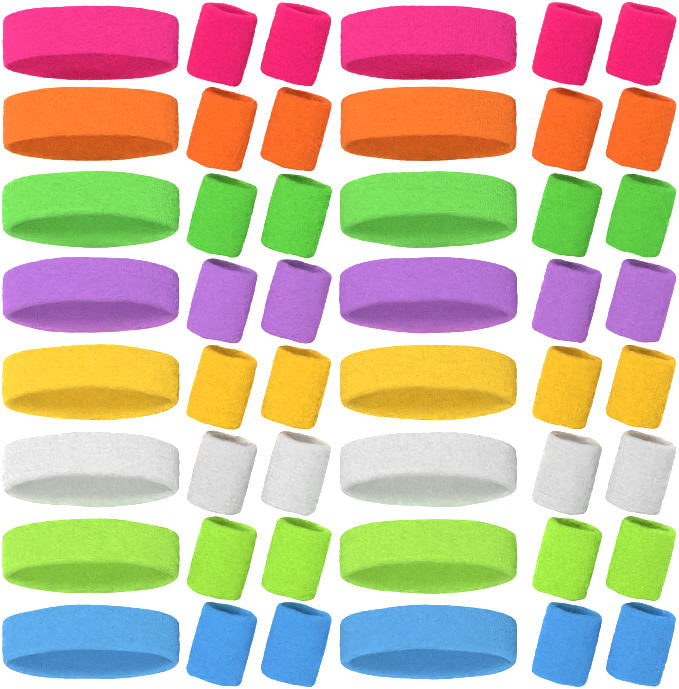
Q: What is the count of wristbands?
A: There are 32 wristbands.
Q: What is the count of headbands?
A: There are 16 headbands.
